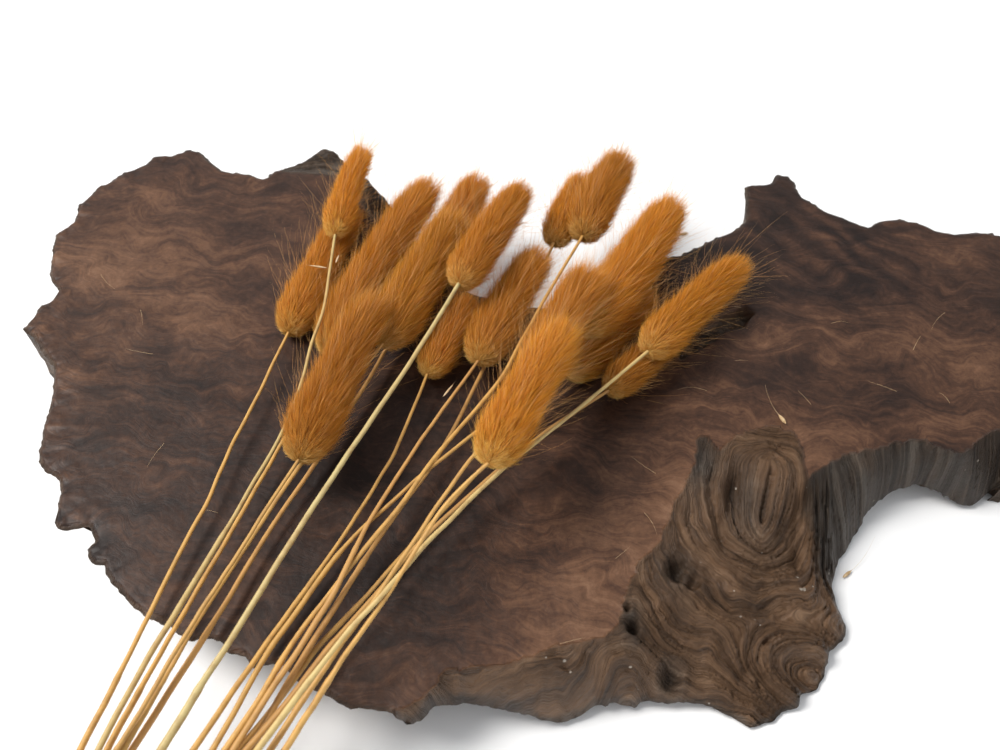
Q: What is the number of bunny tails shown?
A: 17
